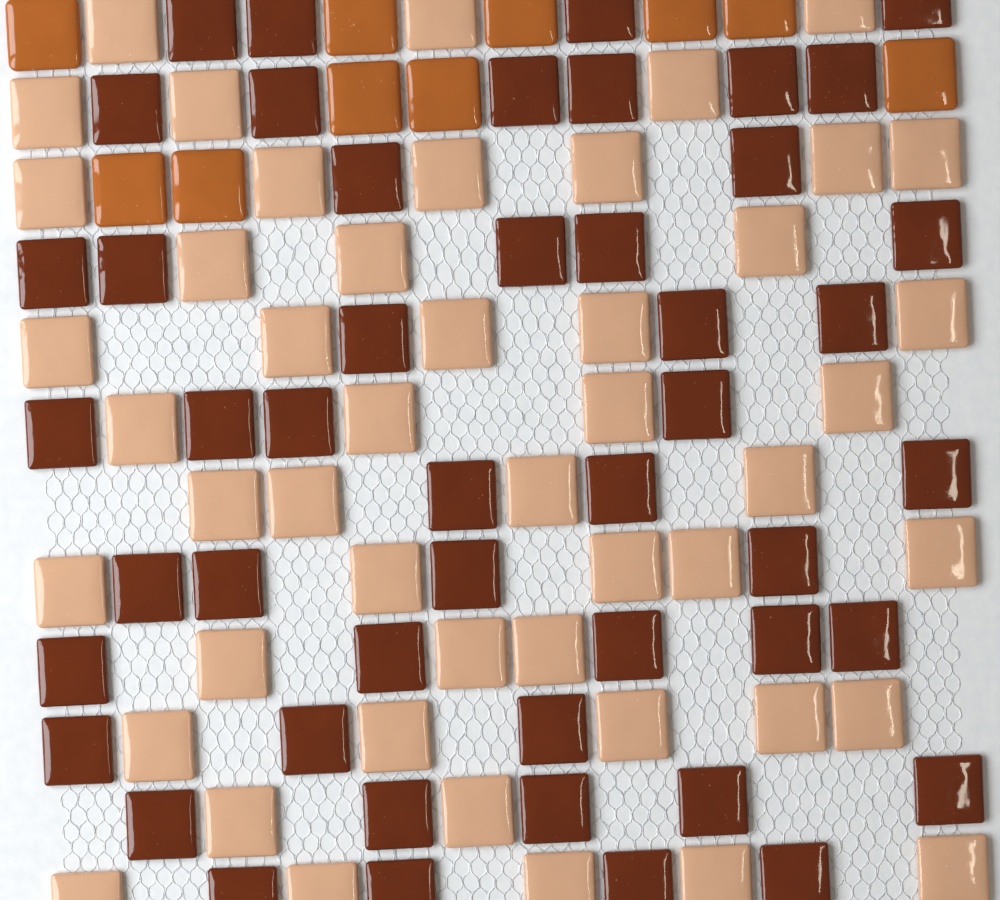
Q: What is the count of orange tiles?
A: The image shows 10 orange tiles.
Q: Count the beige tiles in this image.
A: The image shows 48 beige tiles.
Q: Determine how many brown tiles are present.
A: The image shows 48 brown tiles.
